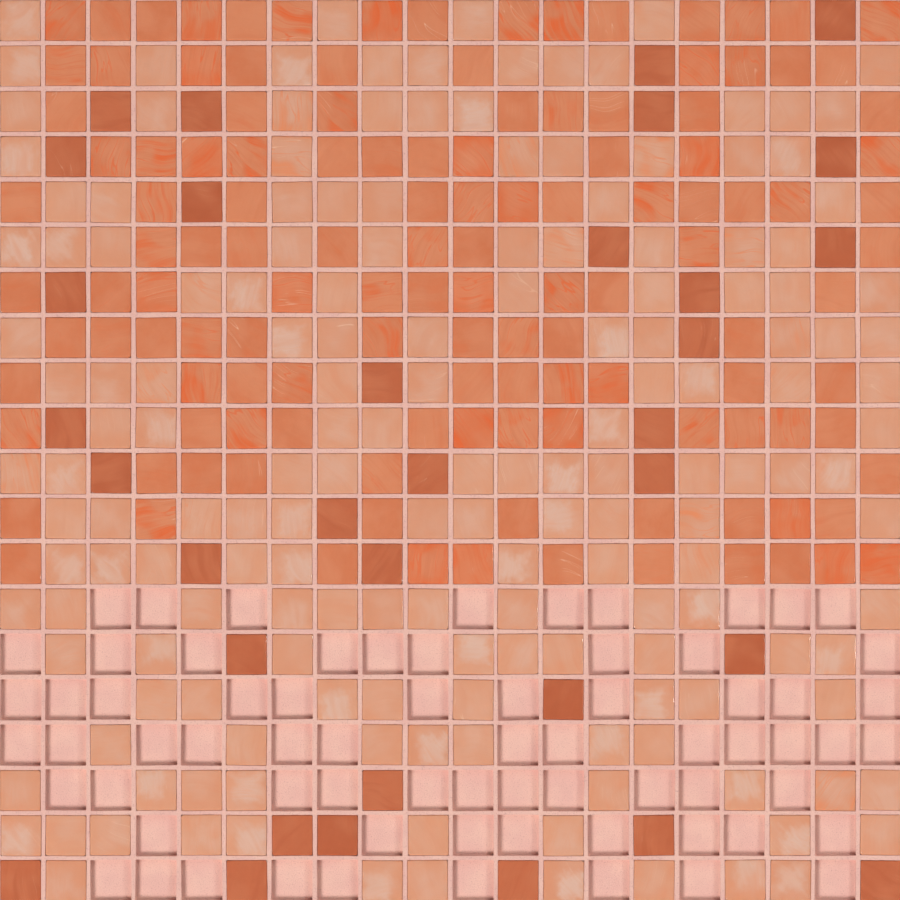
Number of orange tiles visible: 129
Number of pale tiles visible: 168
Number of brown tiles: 33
